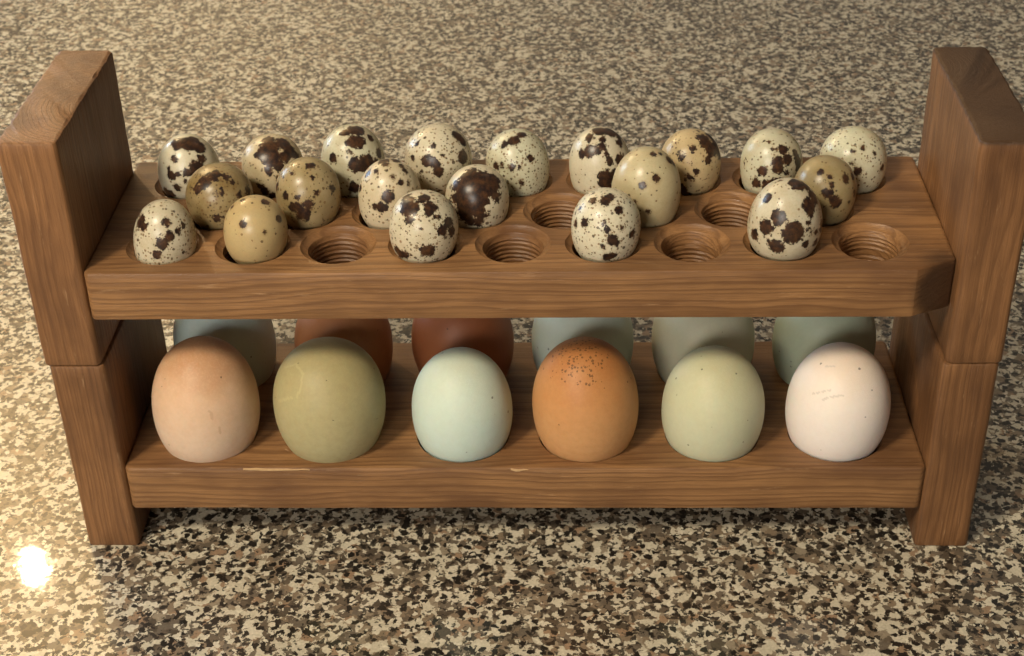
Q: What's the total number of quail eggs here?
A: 20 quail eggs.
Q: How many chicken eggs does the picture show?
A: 12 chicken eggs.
